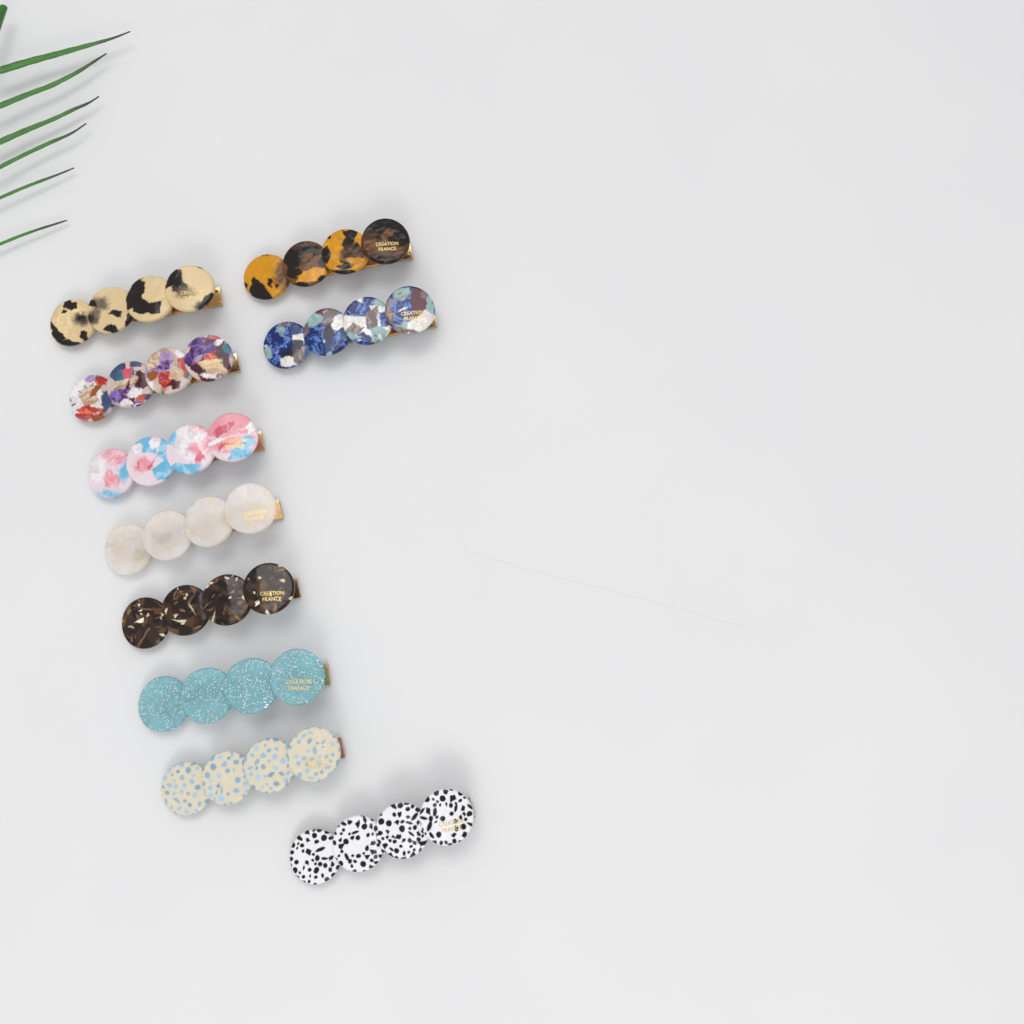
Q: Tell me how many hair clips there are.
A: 10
